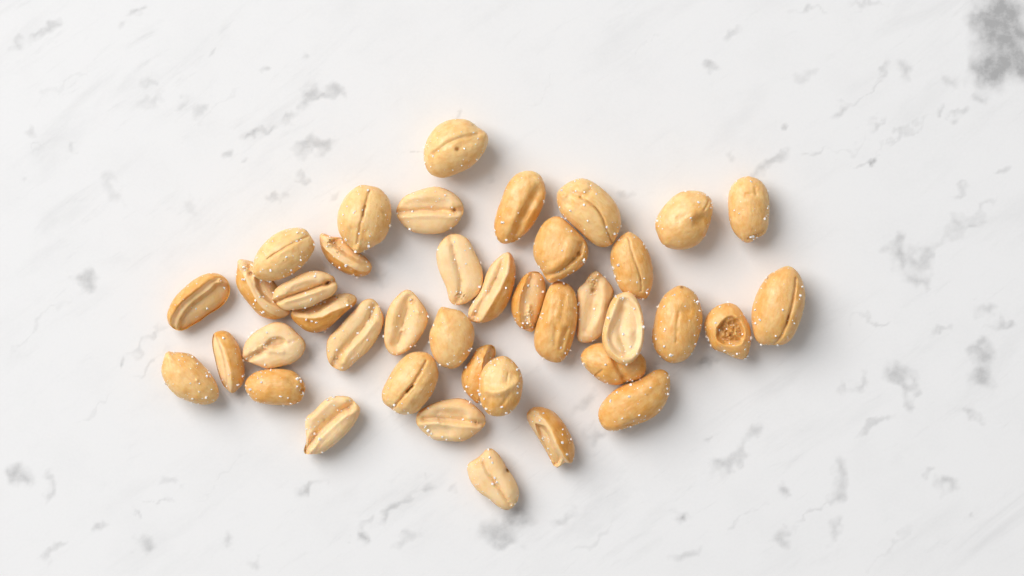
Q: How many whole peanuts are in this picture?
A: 20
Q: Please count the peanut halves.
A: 20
